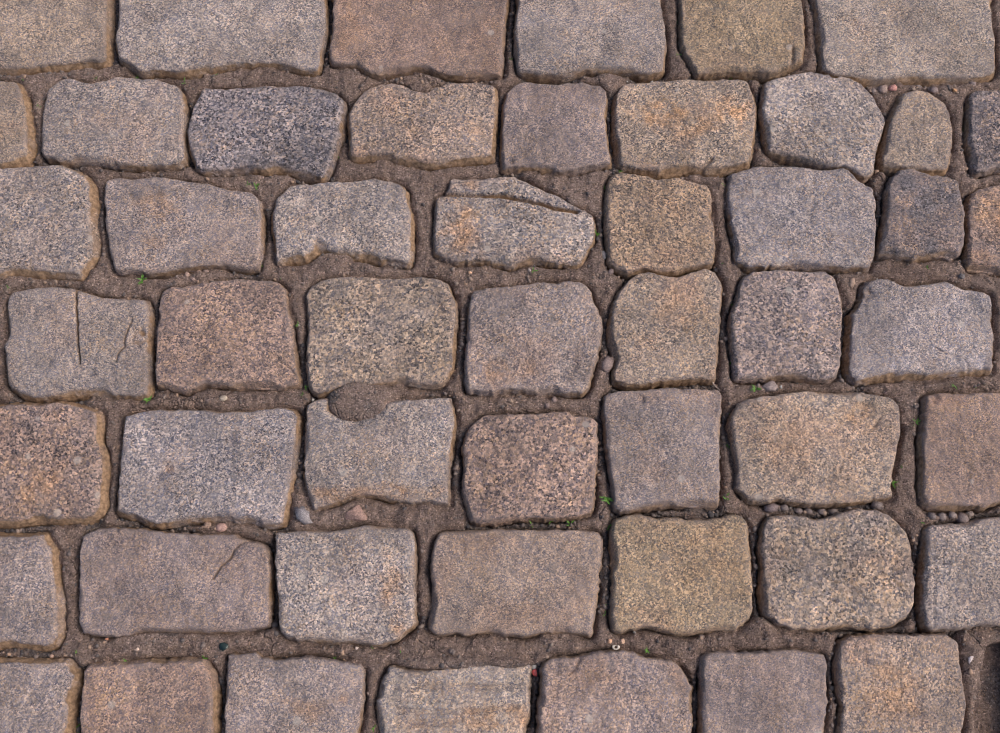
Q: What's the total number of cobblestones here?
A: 51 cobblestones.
